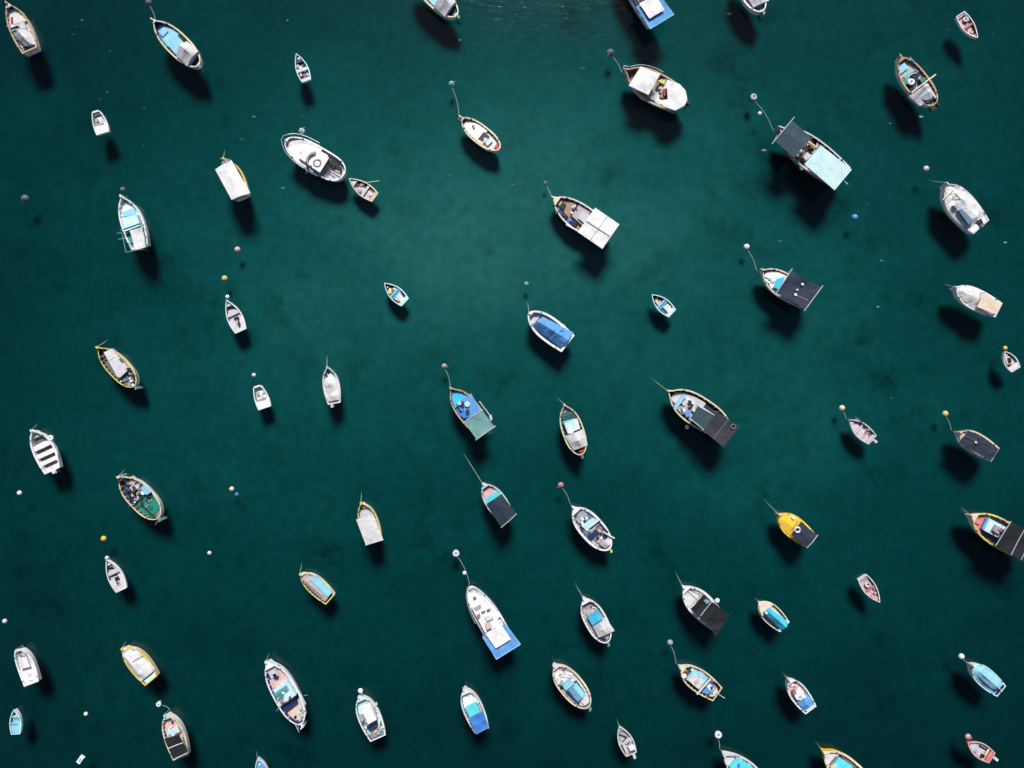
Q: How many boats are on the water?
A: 63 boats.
